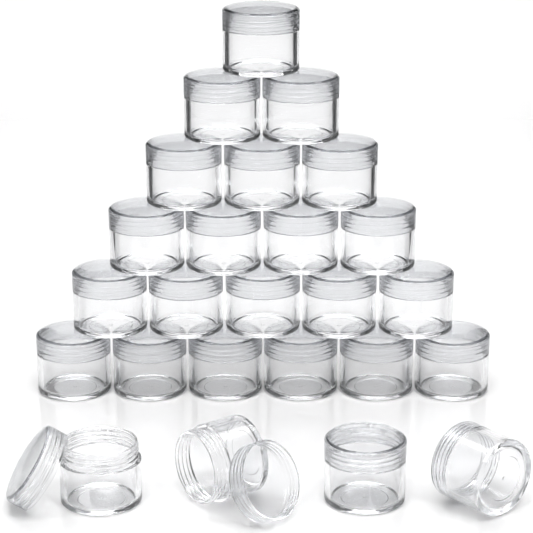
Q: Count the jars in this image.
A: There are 25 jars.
